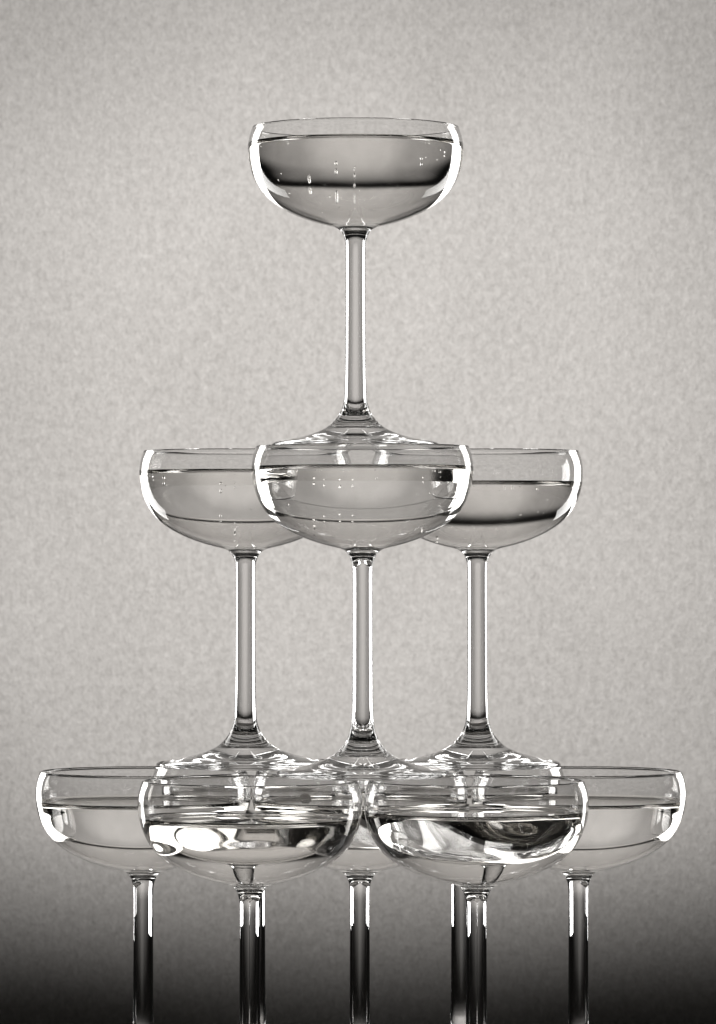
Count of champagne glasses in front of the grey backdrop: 11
